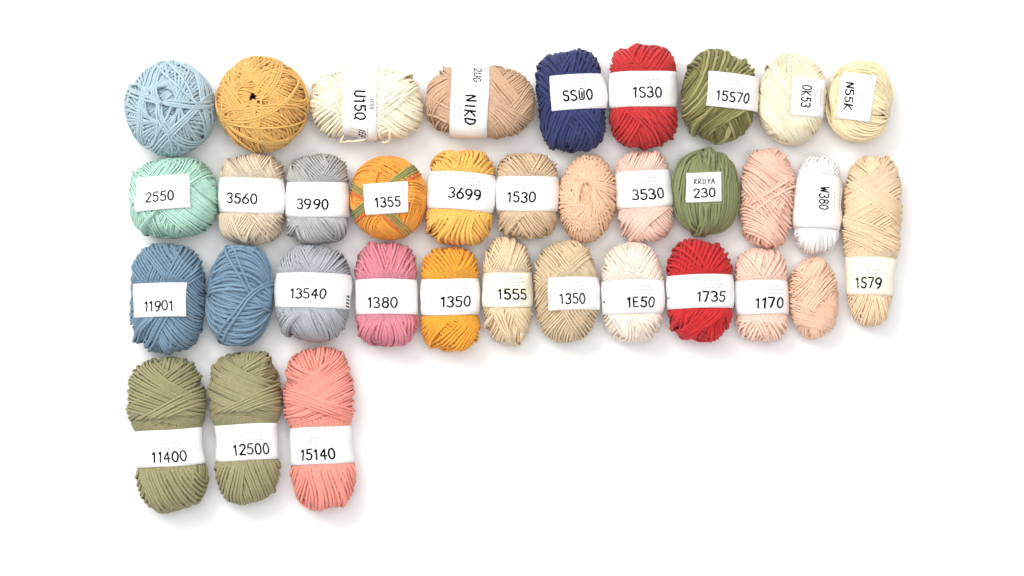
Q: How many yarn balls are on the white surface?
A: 35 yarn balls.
